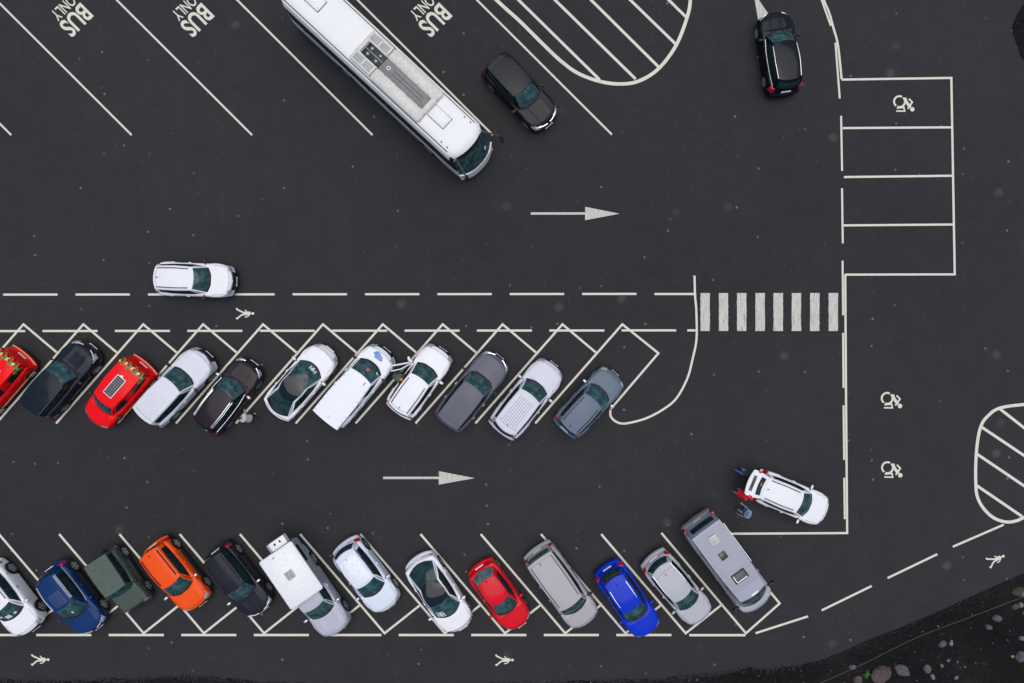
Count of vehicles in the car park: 29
